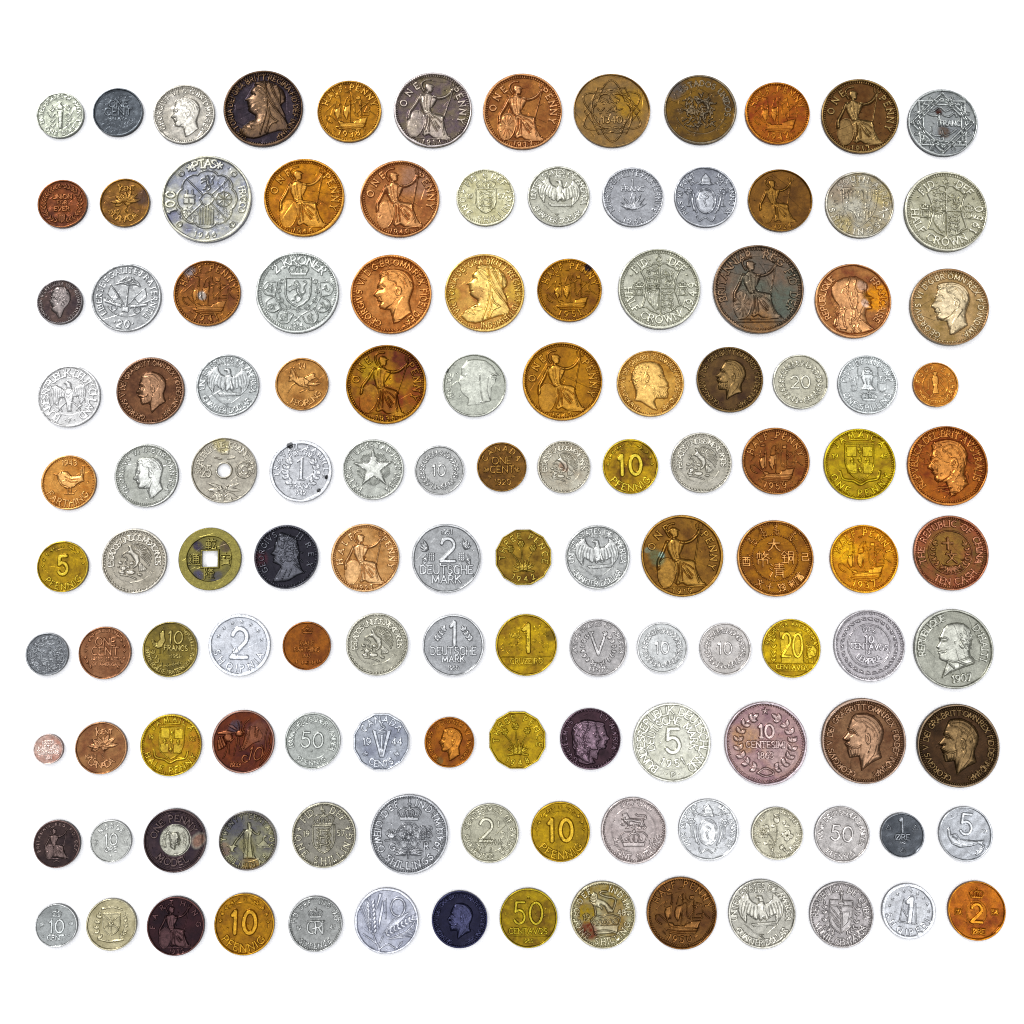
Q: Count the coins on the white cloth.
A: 127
